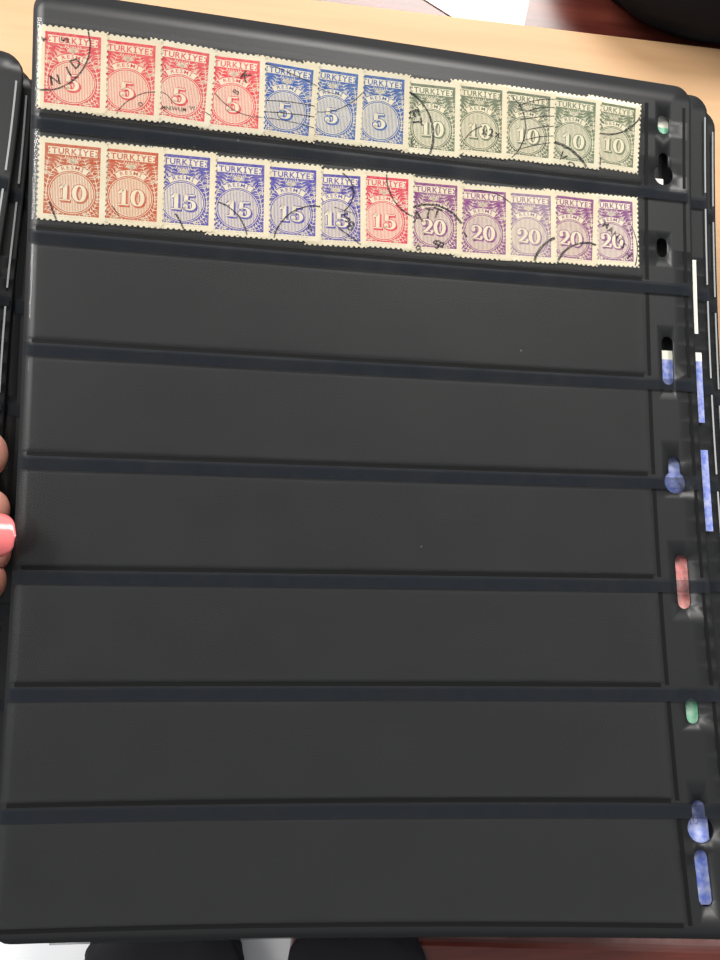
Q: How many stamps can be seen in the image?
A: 24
